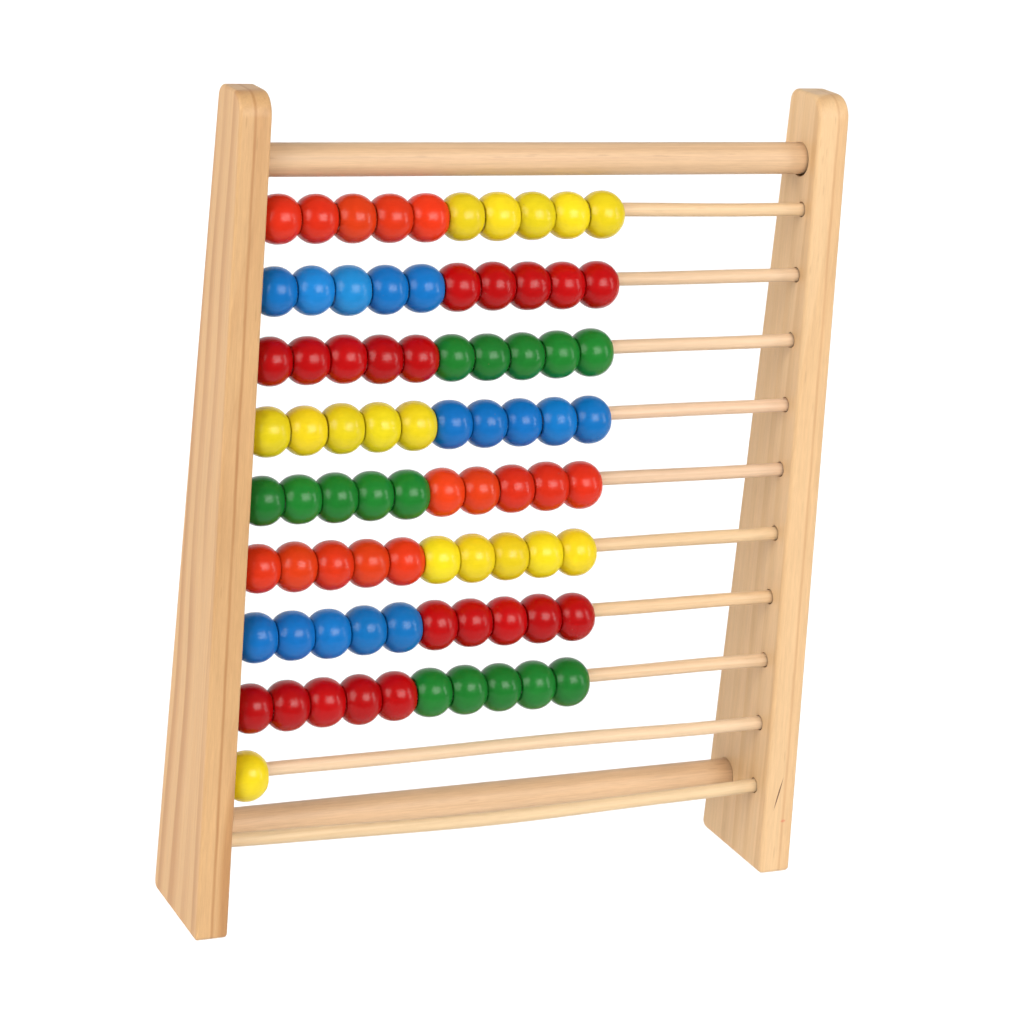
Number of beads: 81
